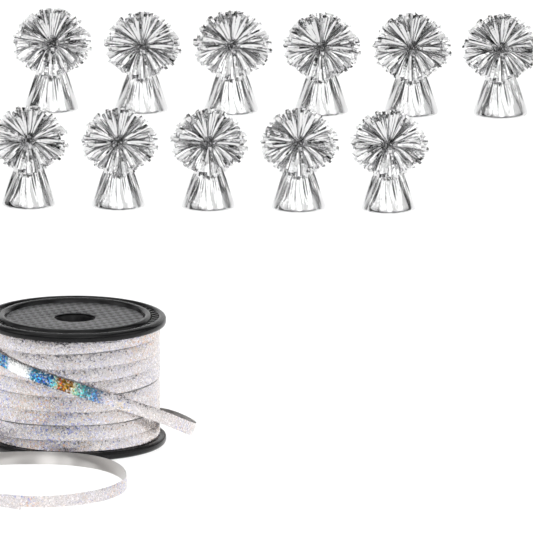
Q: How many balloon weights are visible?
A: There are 11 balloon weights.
